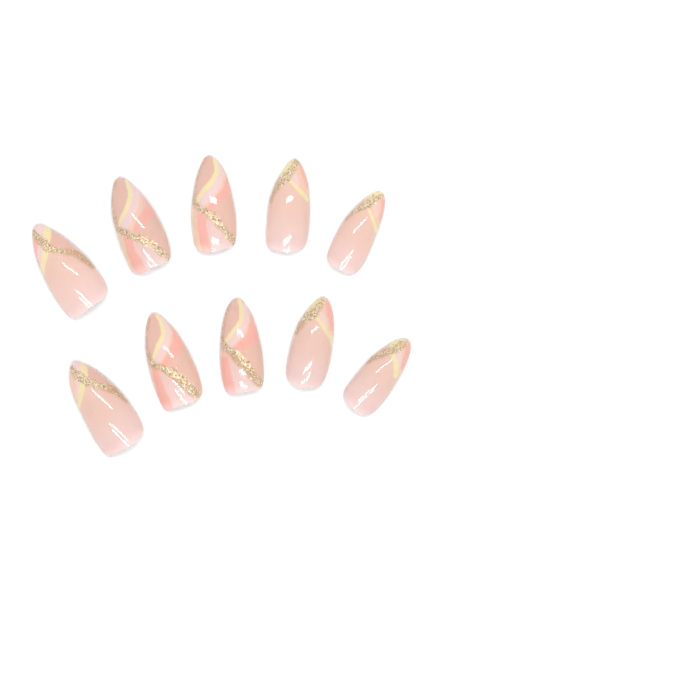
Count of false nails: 10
